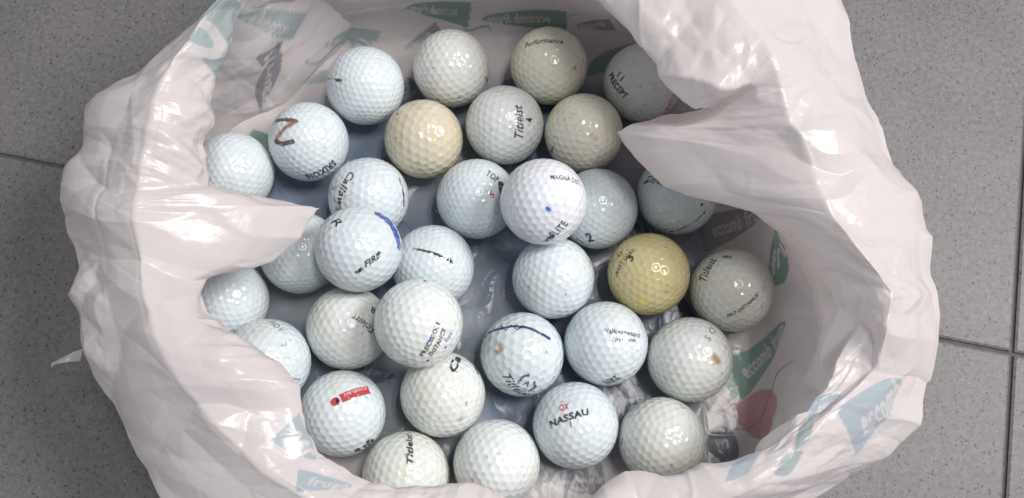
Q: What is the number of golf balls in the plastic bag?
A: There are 33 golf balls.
